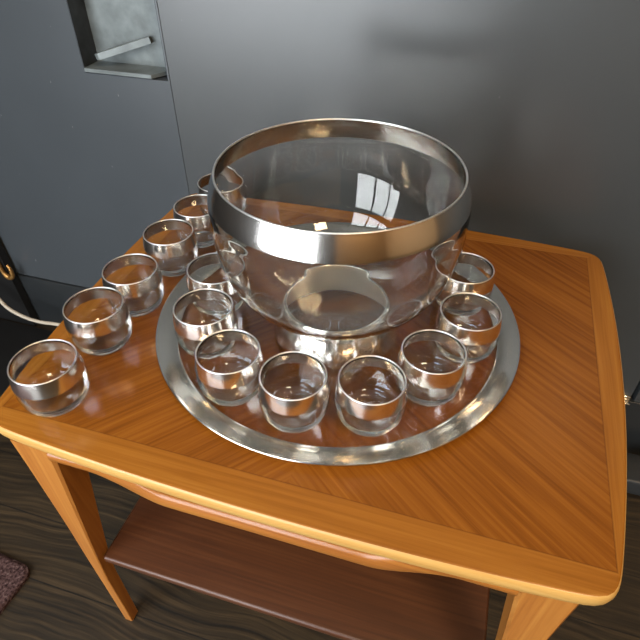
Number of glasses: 14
